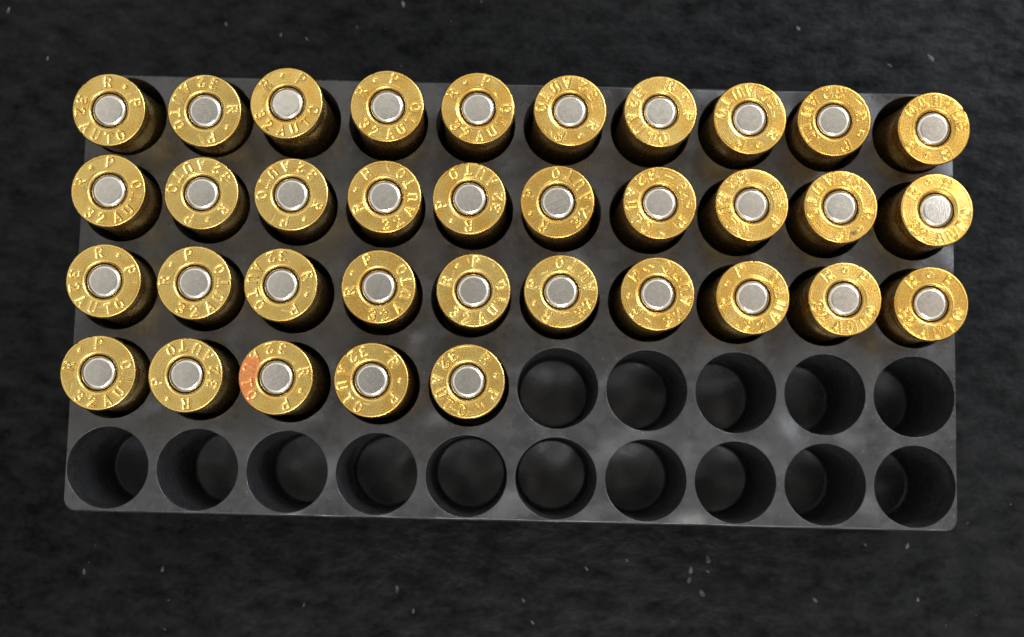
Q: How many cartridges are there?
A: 35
